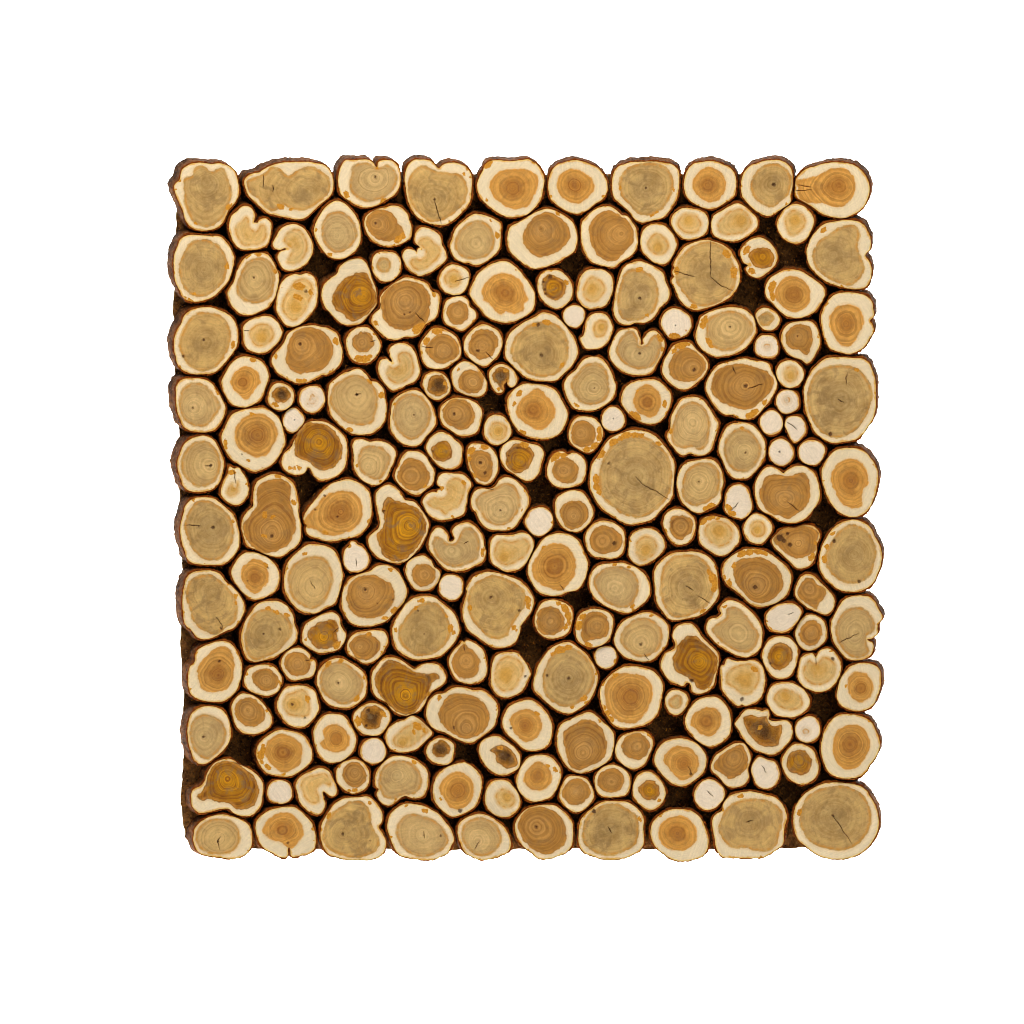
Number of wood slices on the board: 200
